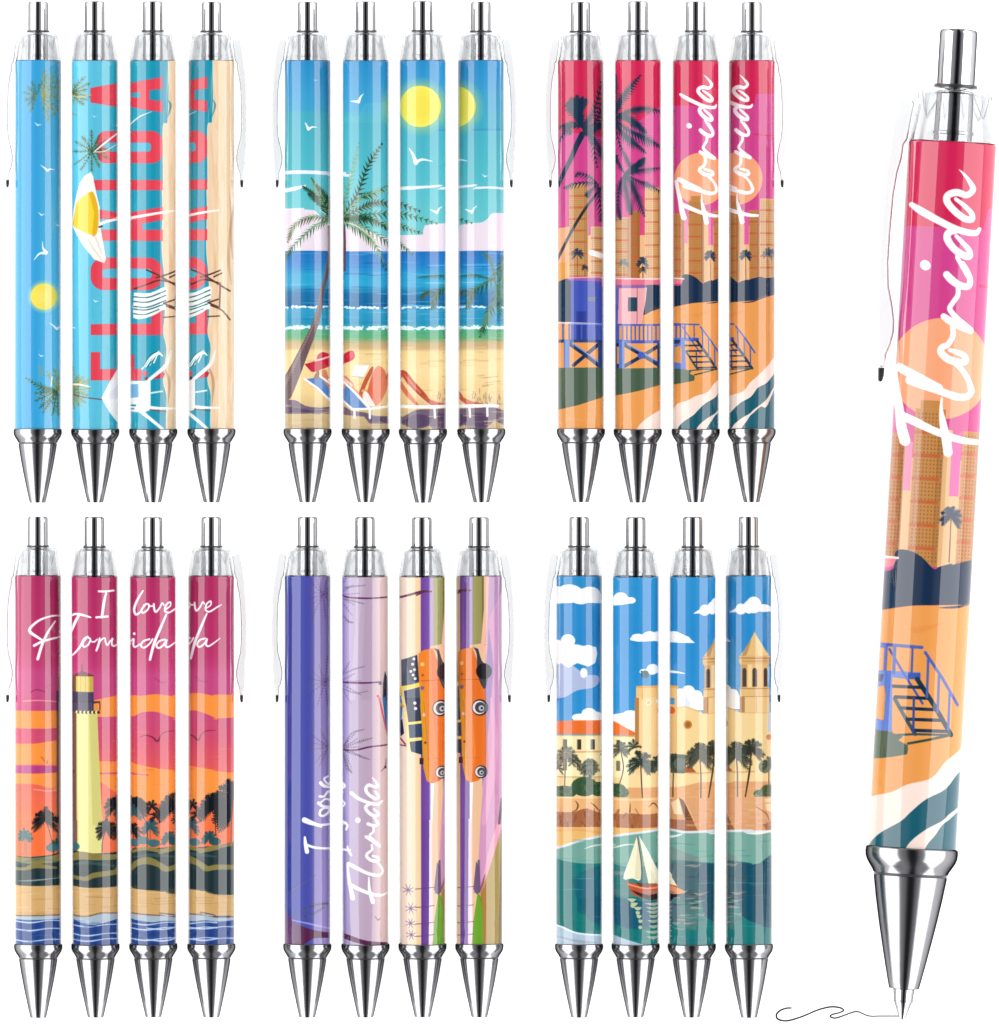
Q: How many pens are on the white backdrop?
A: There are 25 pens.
